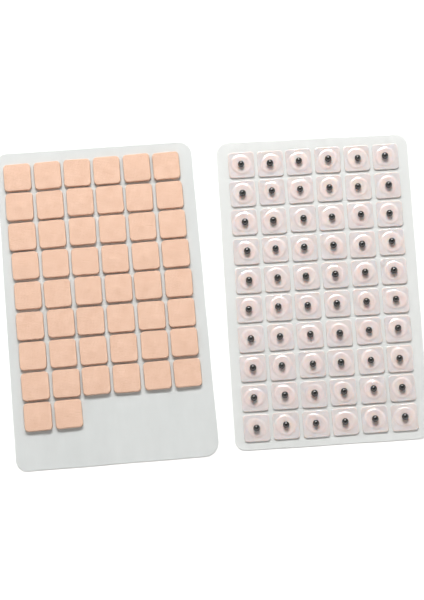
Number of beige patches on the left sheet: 50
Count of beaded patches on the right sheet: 60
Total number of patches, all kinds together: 110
